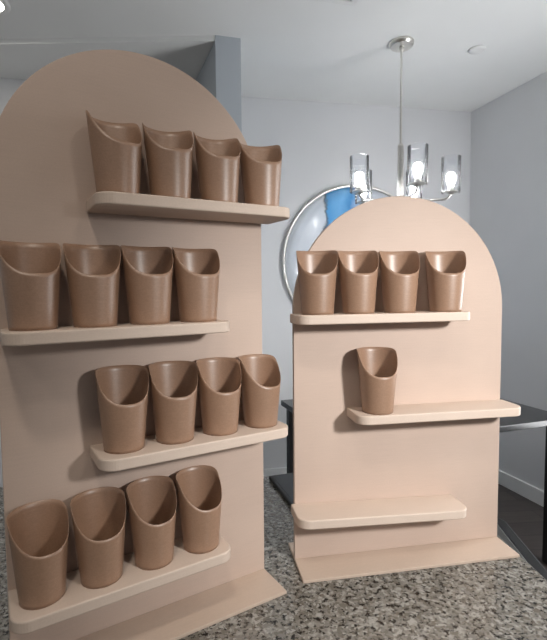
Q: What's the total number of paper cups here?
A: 21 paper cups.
